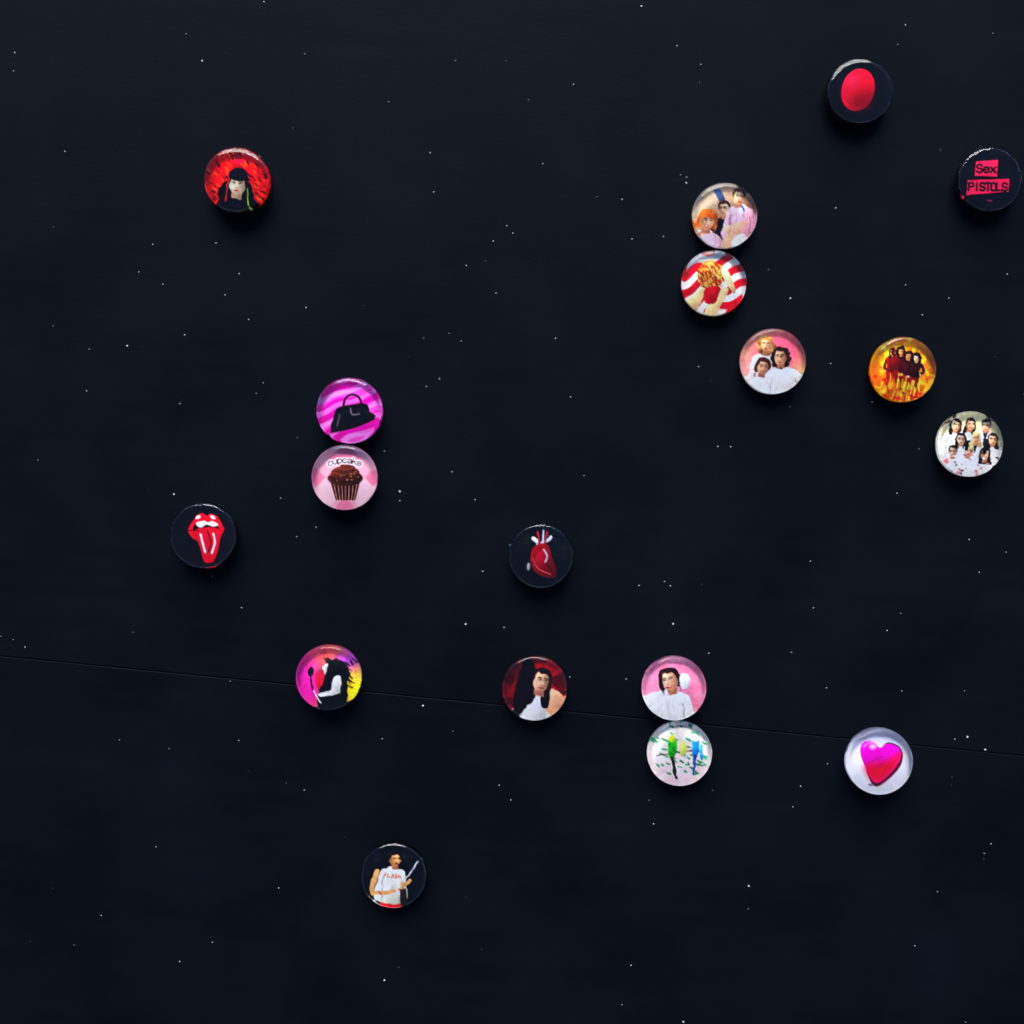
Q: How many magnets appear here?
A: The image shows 18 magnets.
